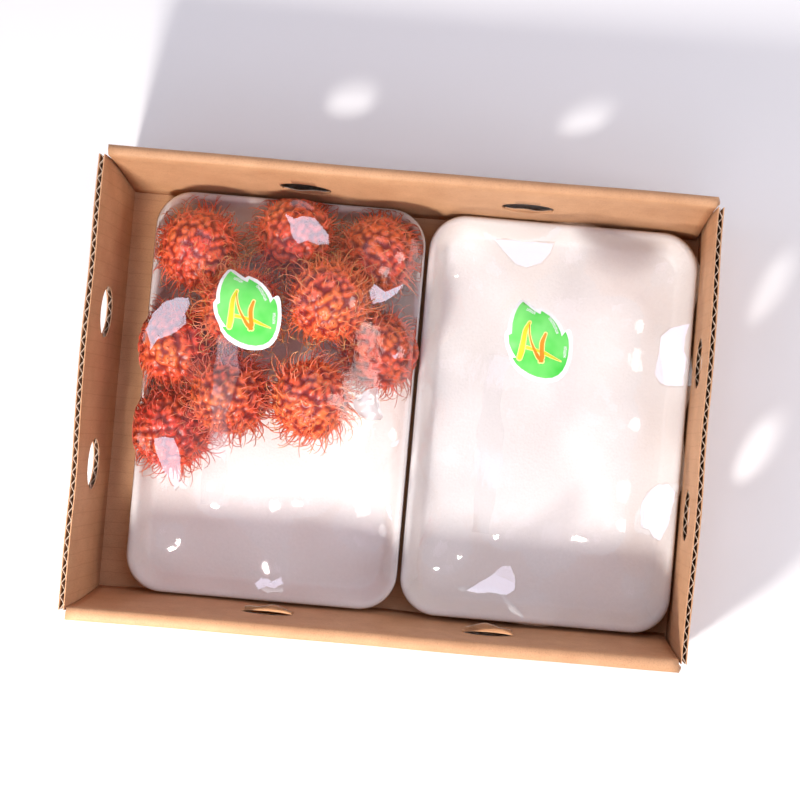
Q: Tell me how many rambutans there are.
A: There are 10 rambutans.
